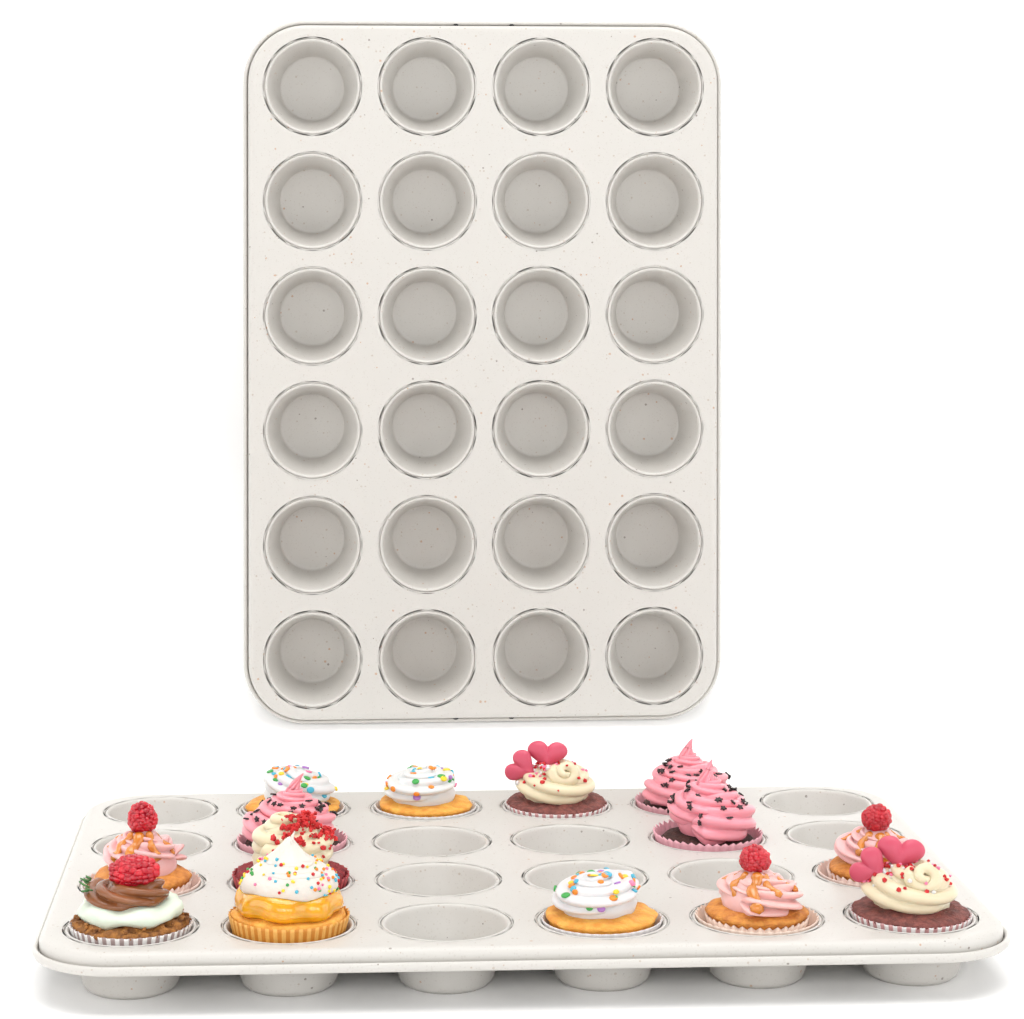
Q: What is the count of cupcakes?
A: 14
